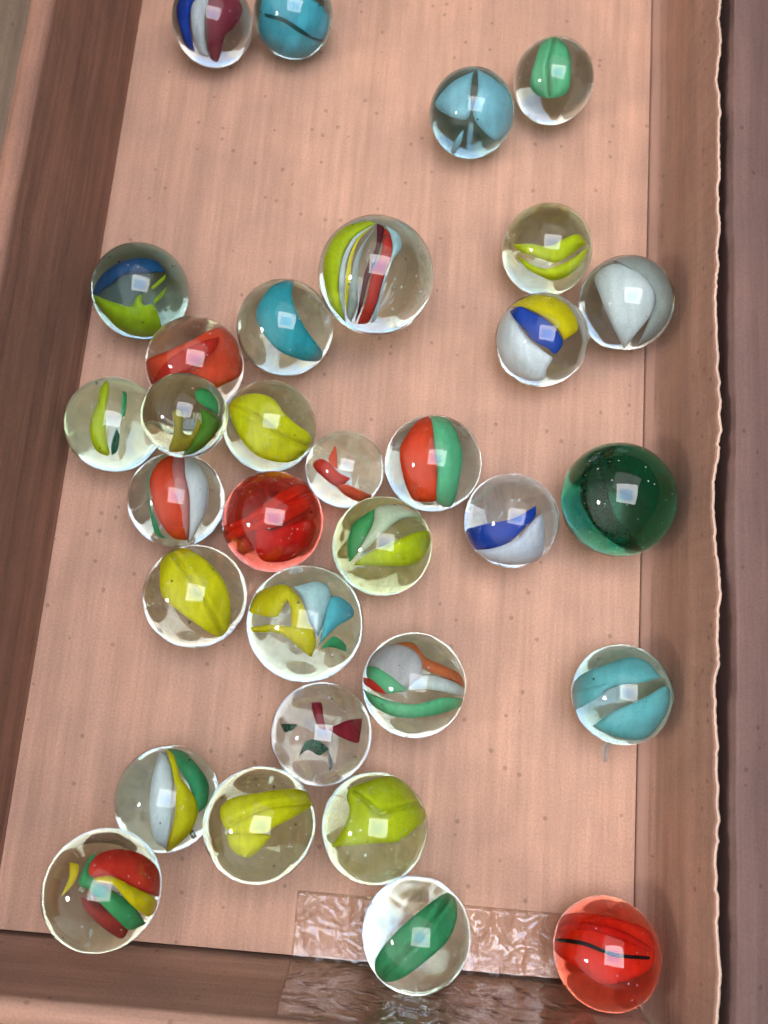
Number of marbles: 32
